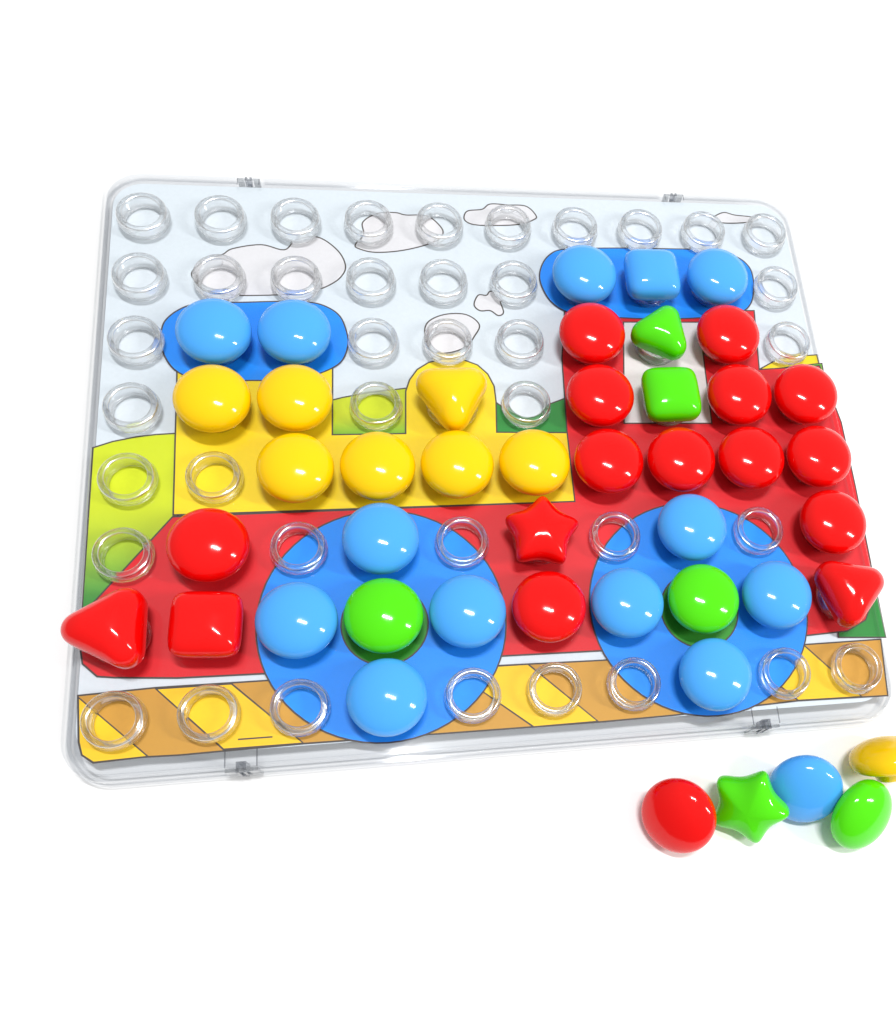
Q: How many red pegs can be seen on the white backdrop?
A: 17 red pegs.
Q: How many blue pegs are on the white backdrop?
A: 14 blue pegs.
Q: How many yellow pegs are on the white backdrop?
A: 8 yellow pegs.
